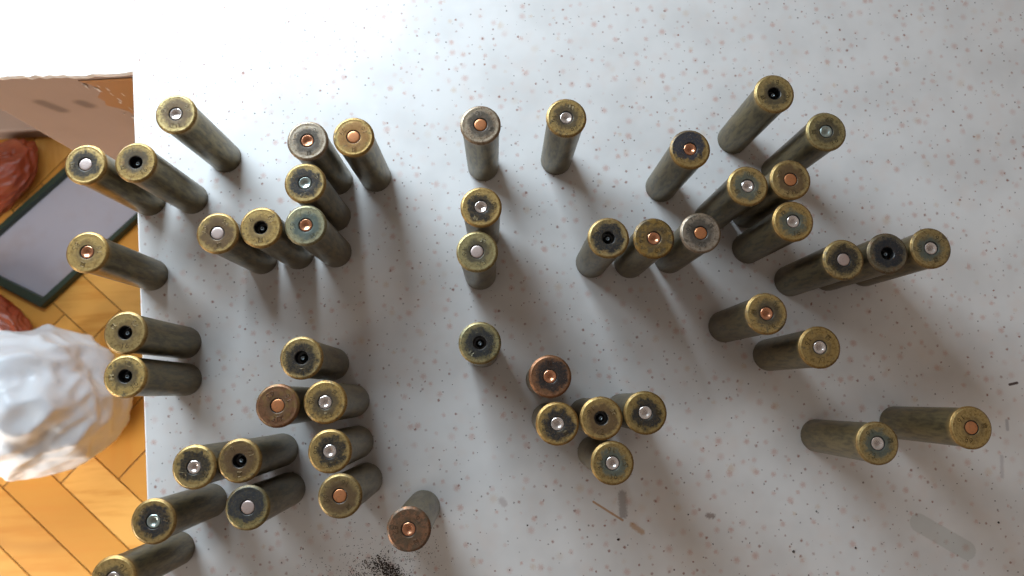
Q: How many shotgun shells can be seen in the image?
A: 49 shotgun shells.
